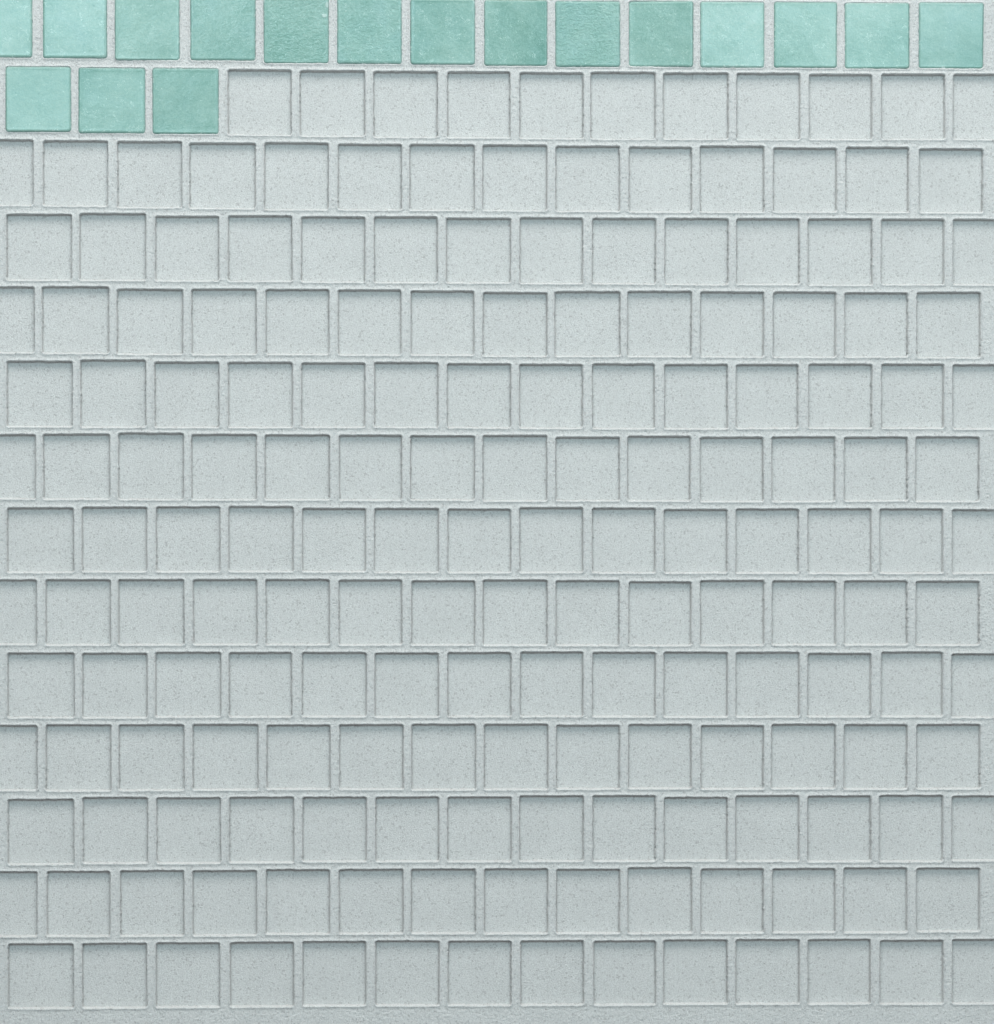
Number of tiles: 17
